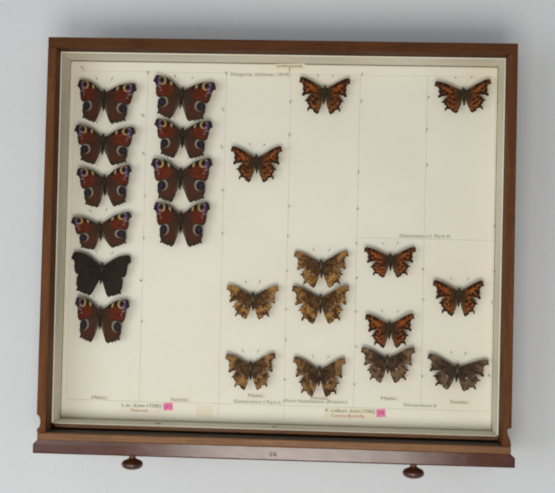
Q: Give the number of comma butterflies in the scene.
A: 13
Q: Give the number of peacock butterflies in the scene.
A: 10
